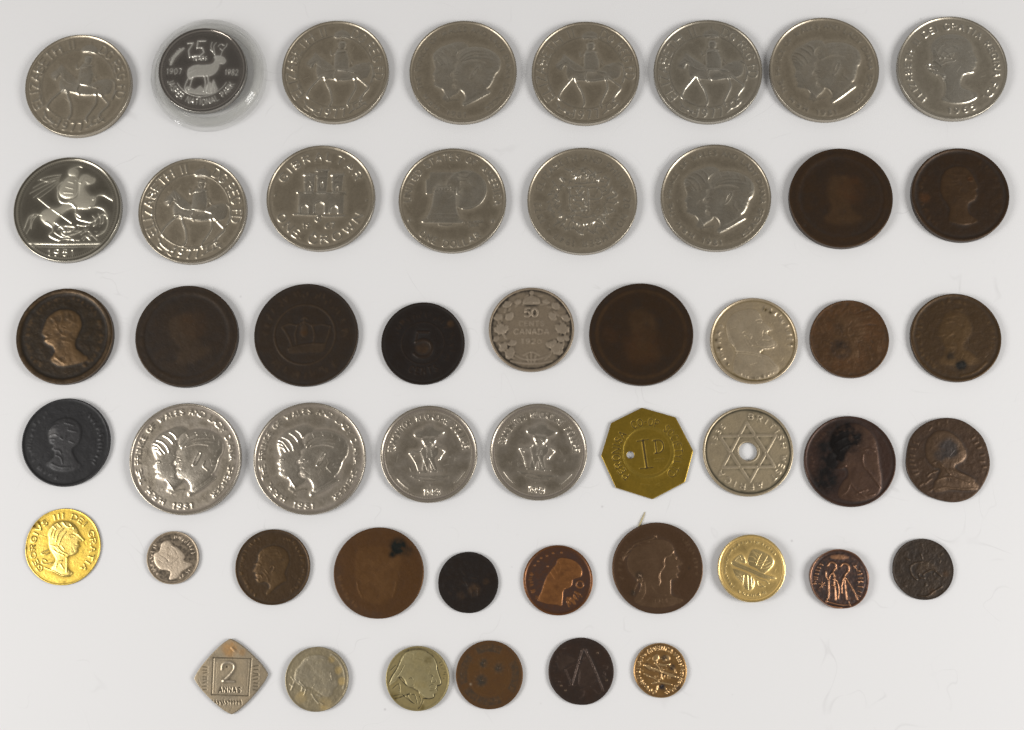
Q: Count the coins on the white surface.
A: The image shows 50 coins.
